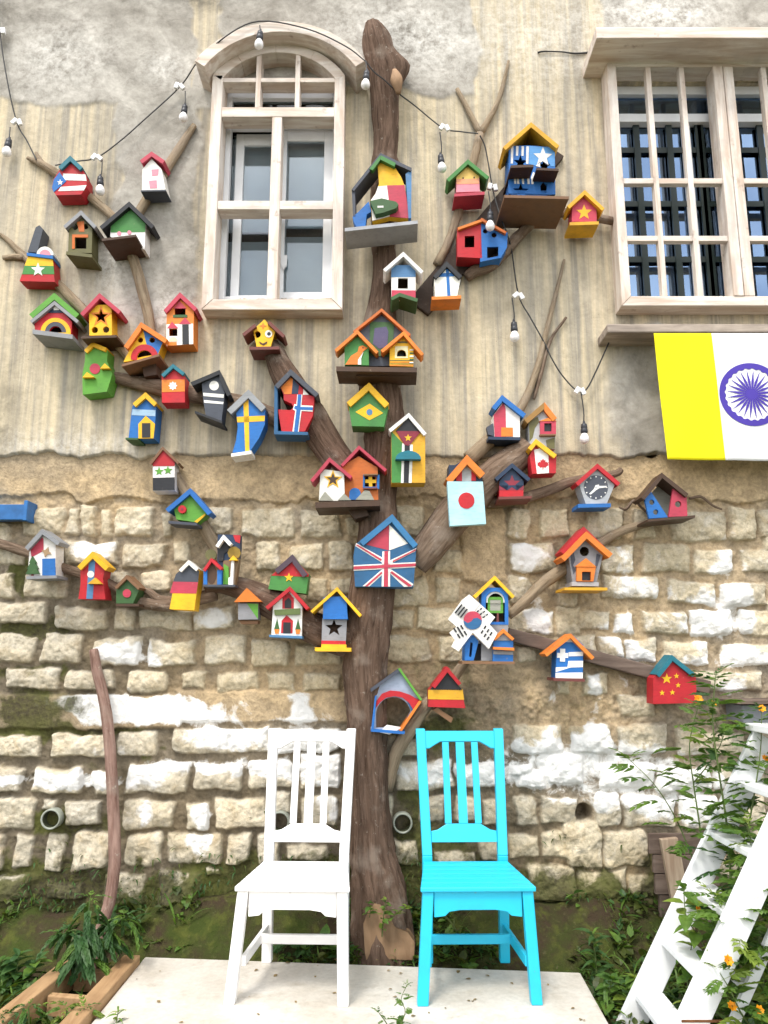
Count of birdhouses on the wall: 52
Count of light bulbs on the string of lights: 9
